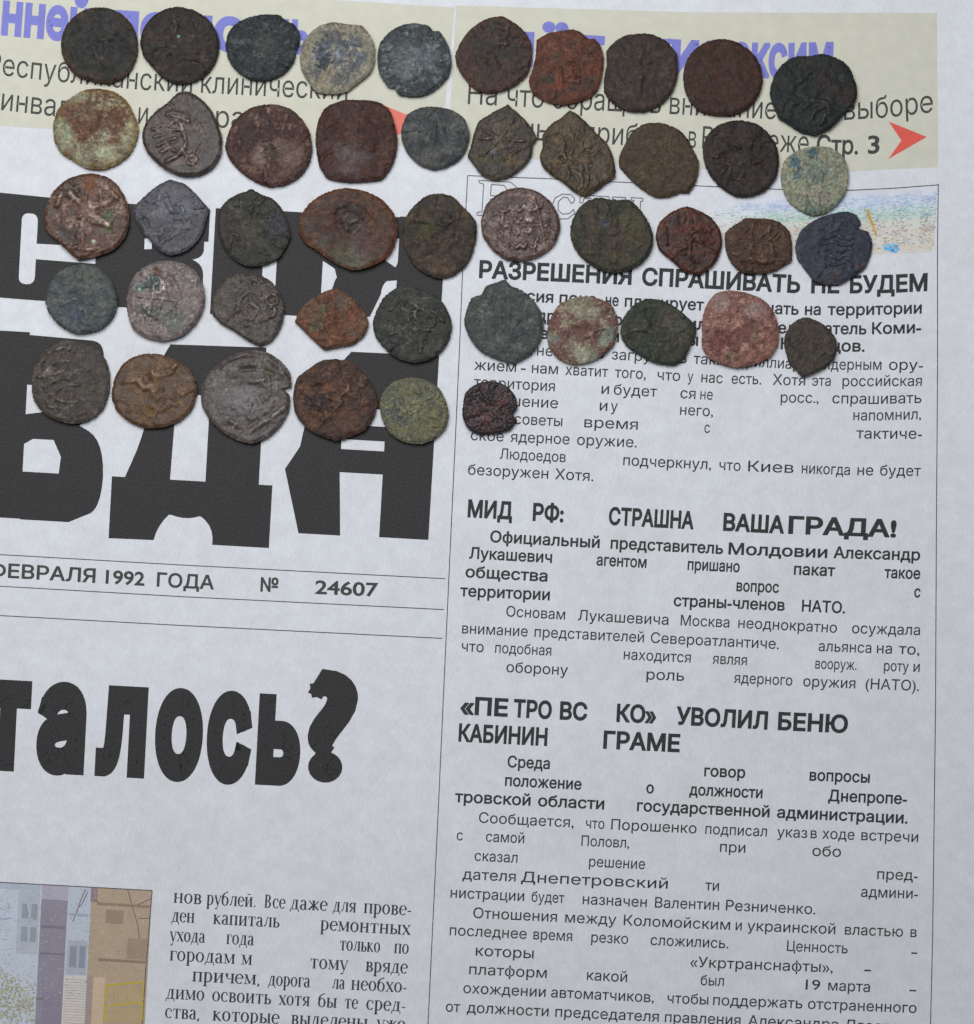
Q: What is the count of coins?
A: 46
